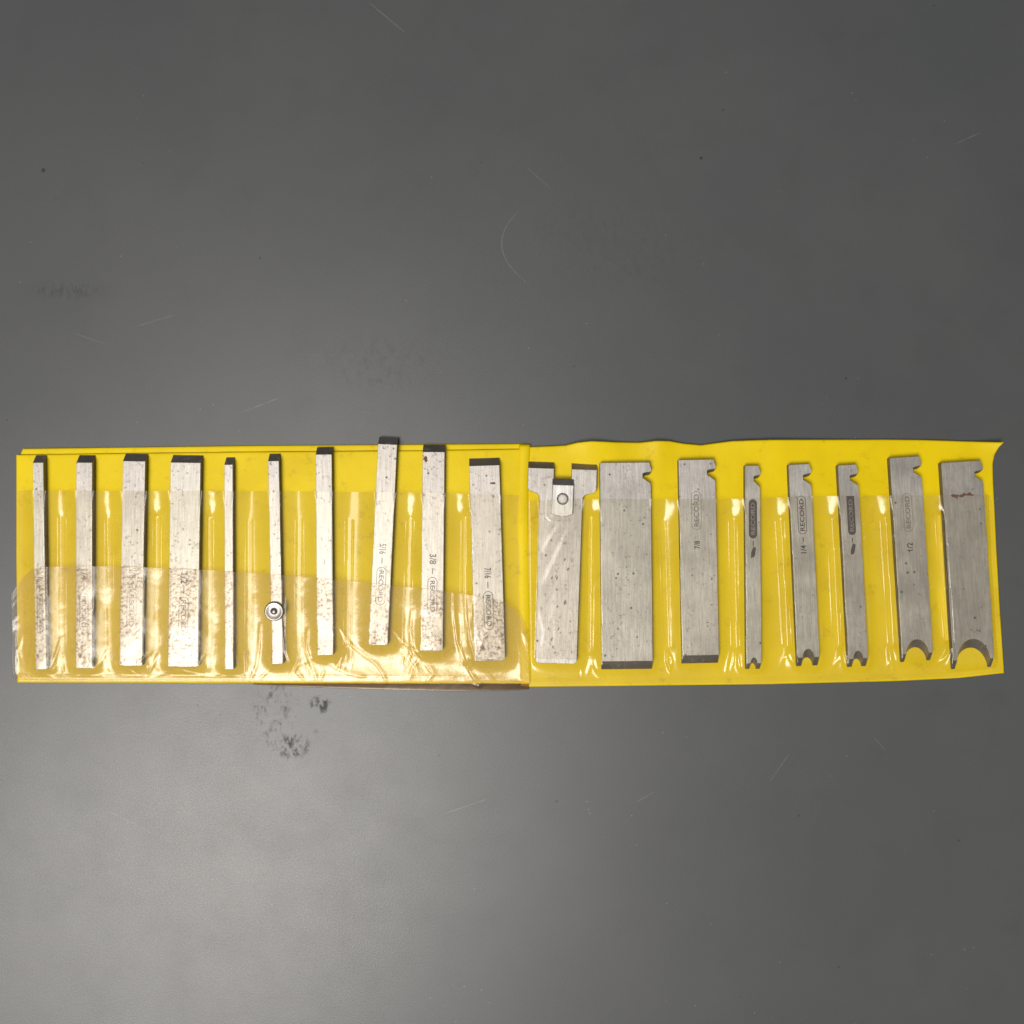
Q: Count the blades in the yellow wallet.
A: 18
